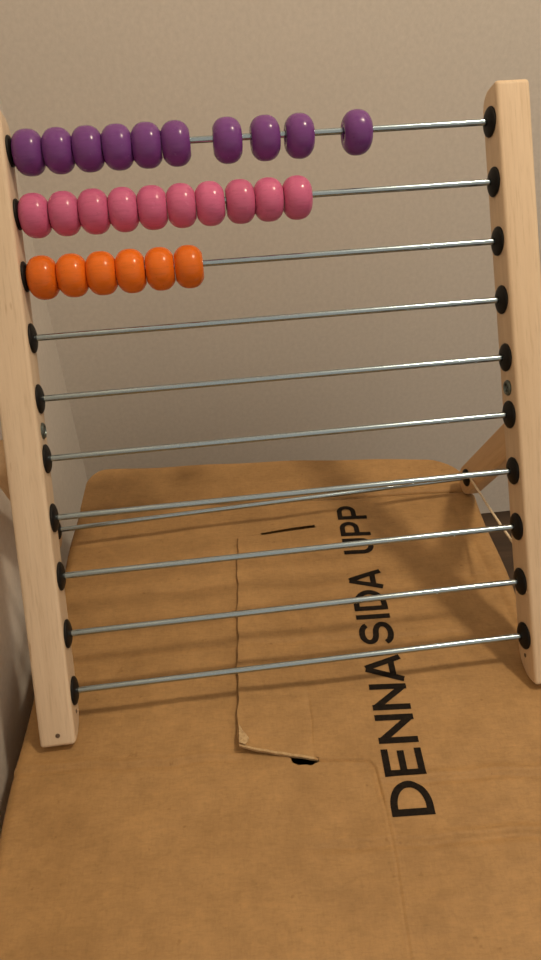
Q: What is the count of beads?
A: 26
